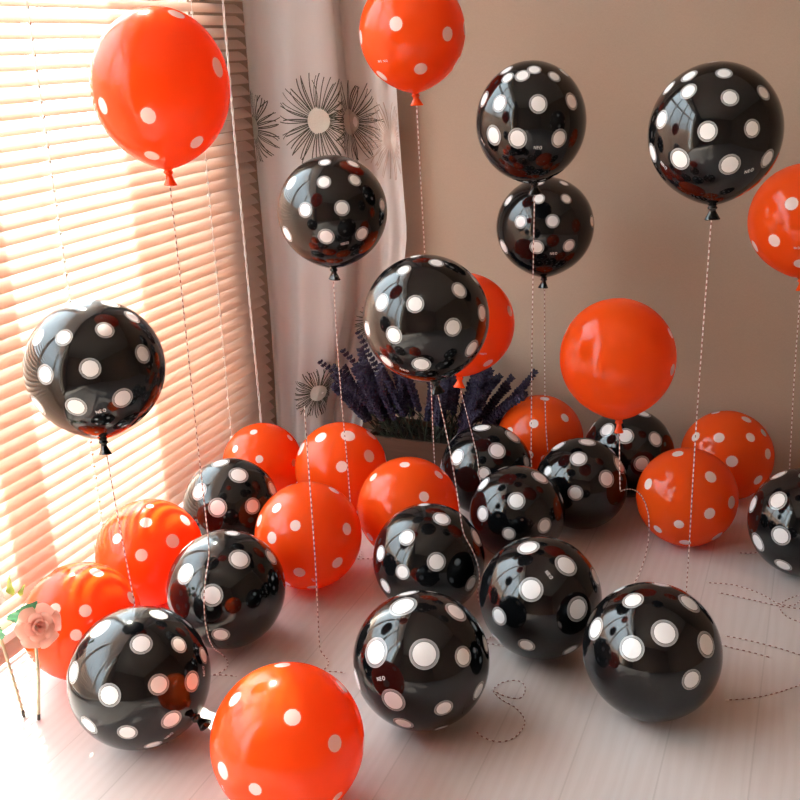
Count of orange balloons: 15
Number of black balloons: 18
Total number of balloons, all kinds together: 33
